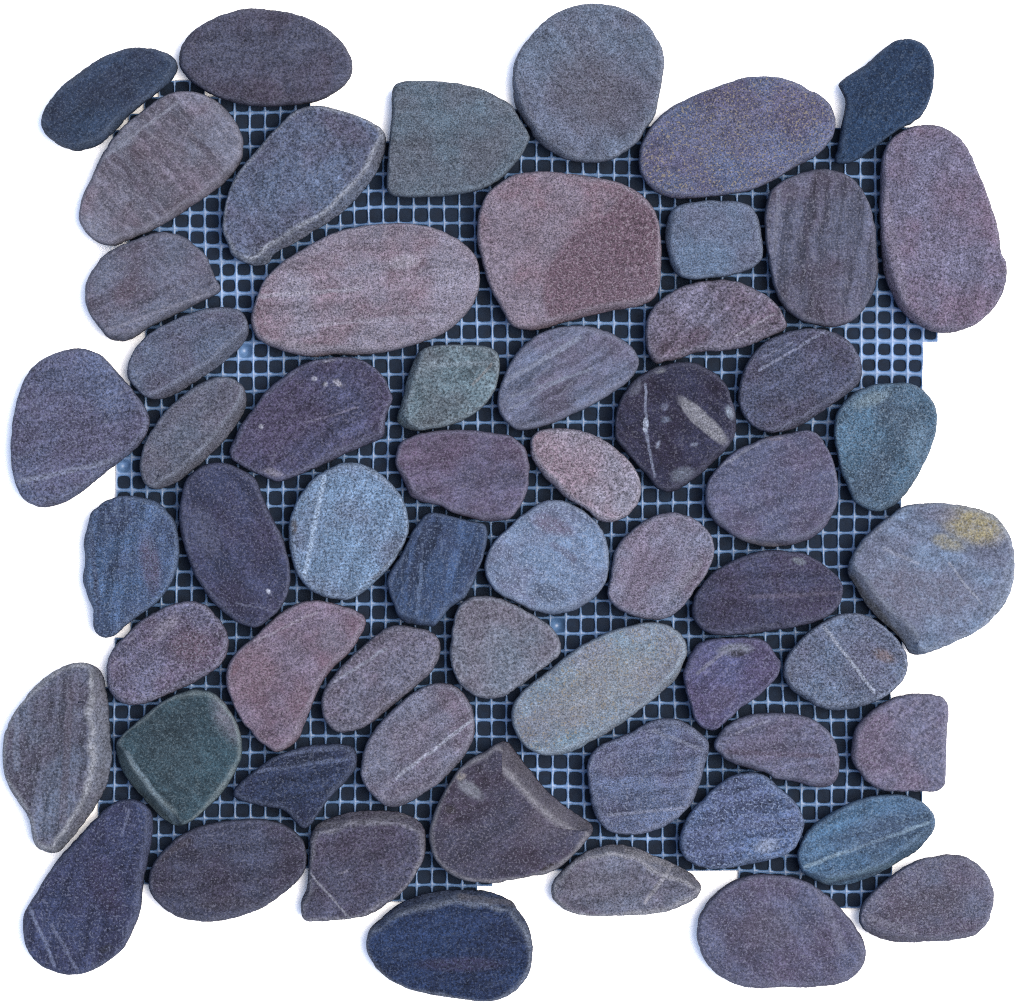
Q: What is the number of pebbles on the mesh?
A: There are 59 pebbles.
